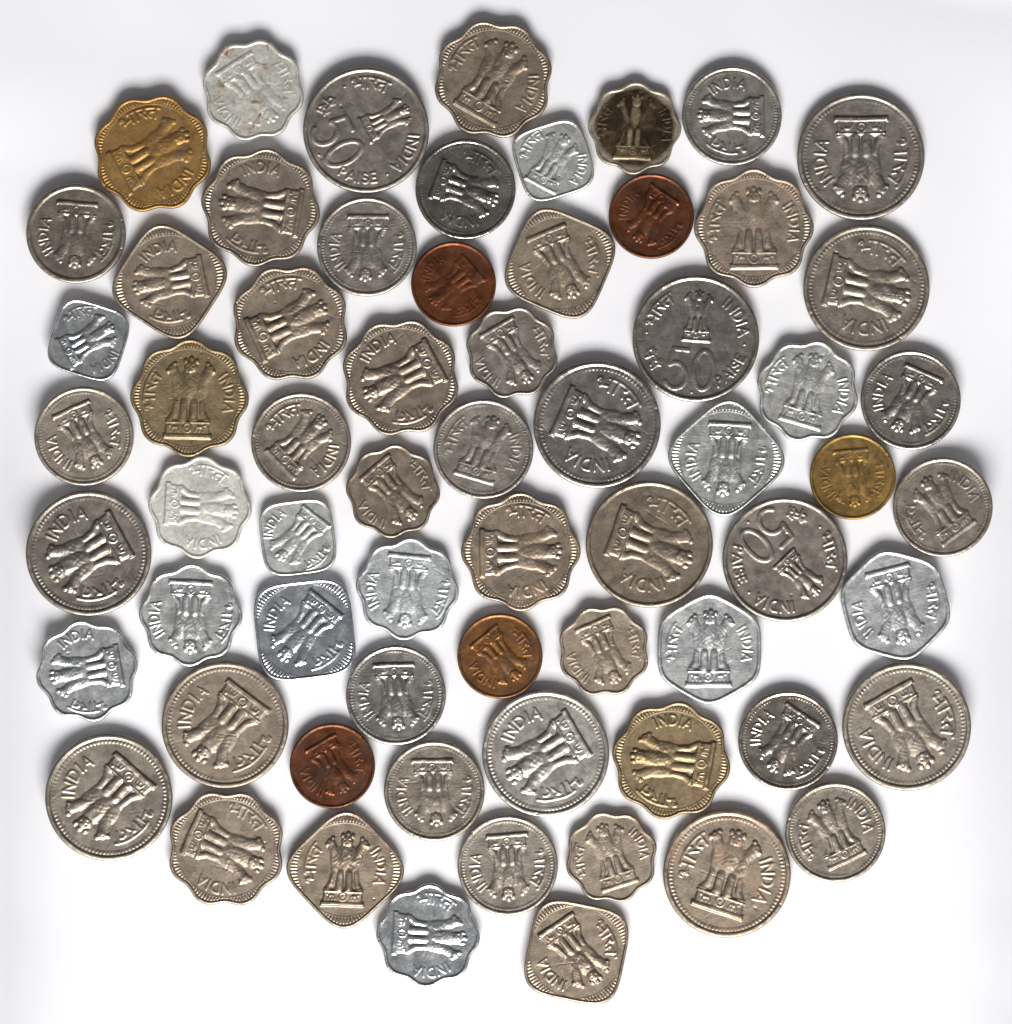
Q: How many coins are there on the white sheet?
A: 65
